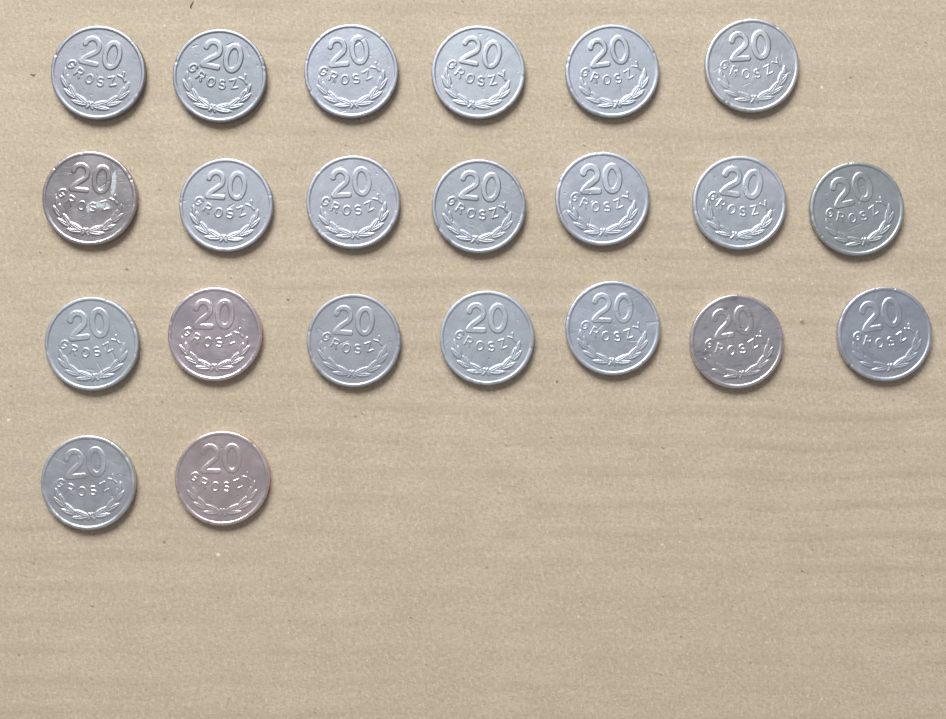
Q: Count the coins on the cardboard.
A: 22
